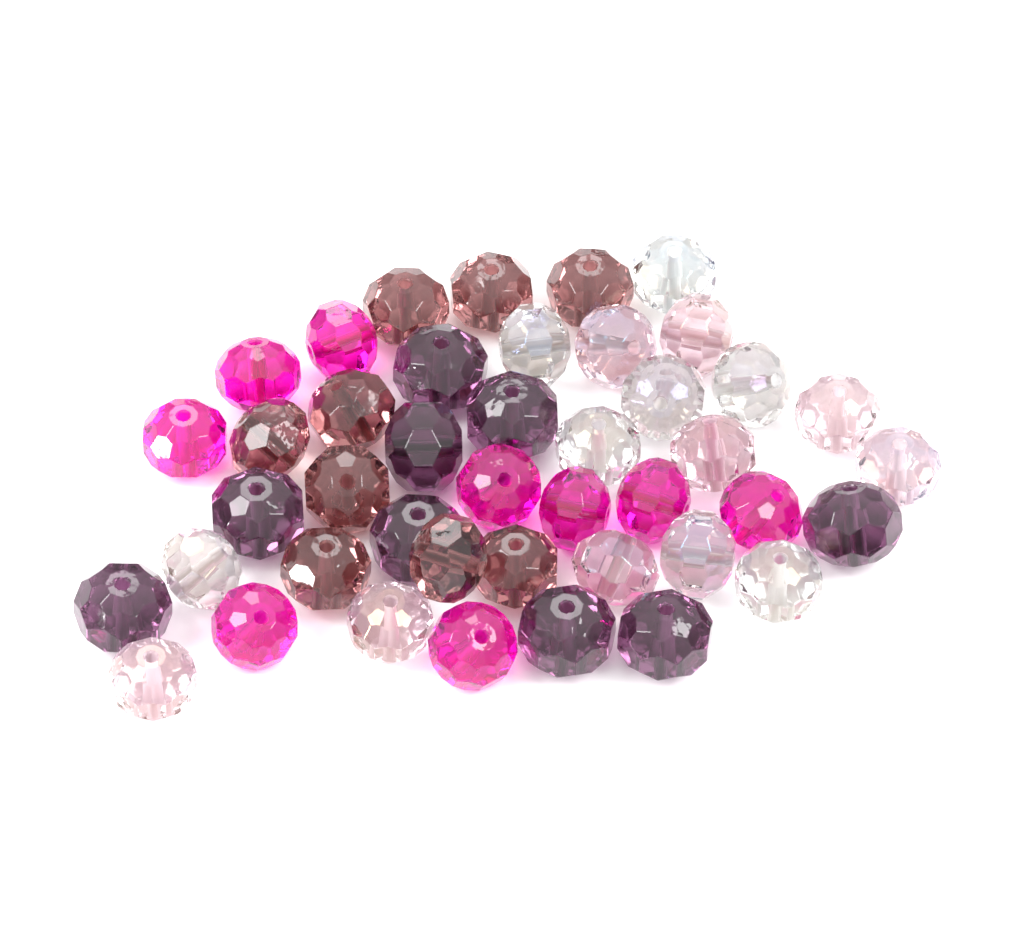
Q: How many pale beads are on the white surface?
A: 16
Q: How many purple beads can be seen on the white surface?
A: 9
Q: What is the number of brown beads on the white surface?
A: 9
